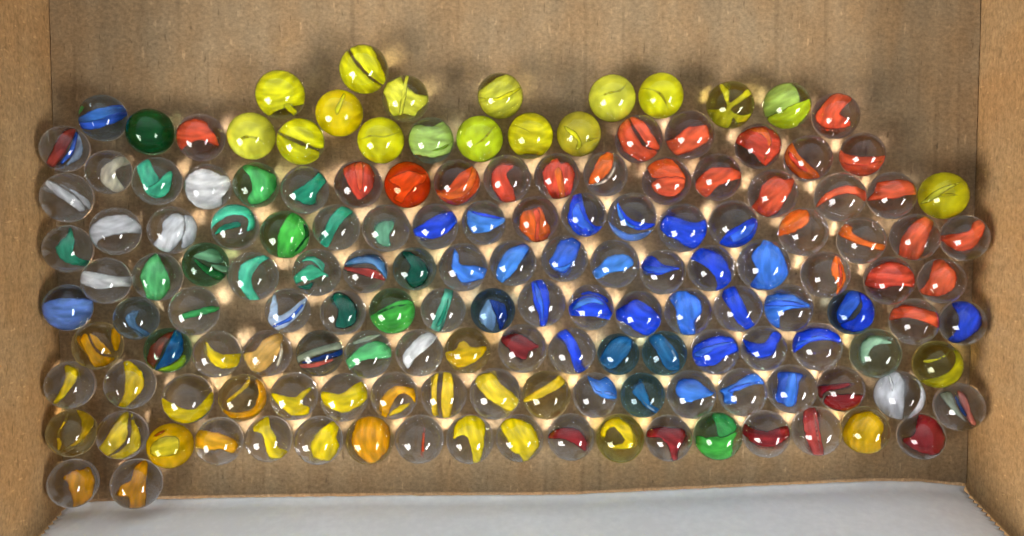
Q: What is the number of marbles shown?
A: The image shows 151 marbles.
